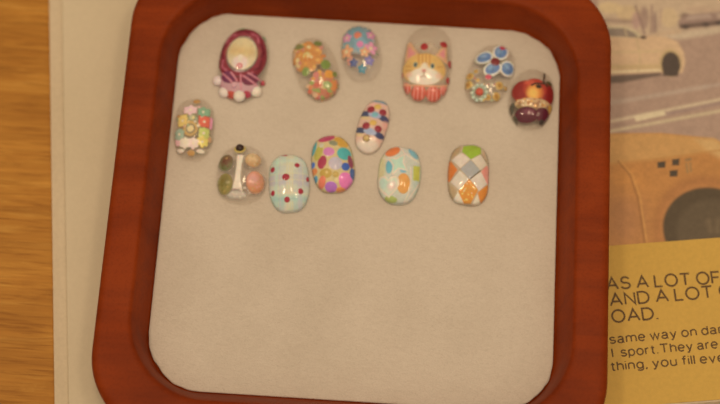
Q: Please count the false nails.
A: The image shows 13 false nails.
